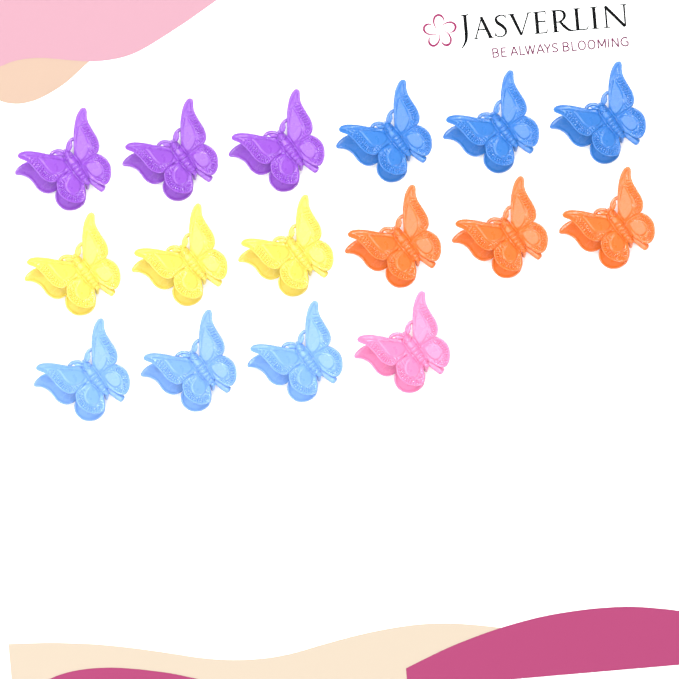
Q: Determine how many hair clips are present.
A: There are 16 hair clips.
